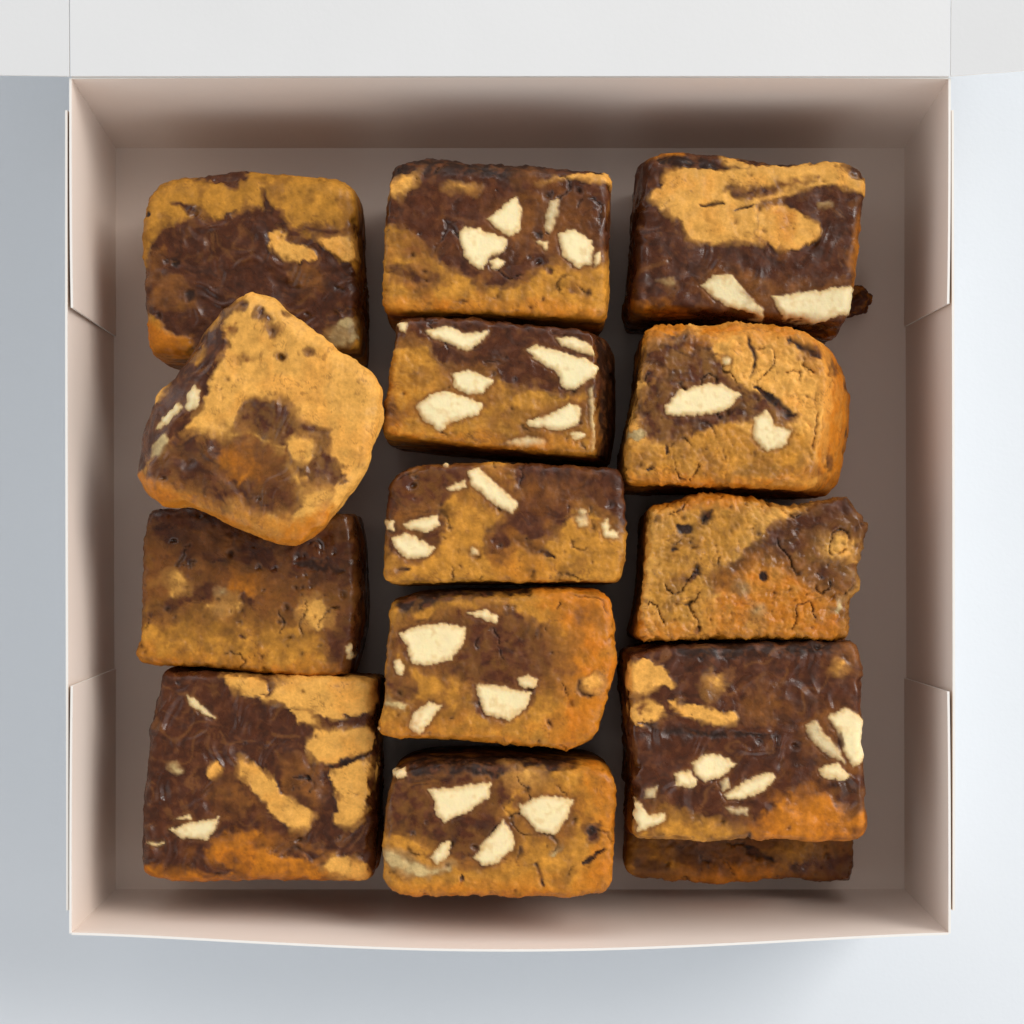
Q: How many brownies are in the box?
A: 14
